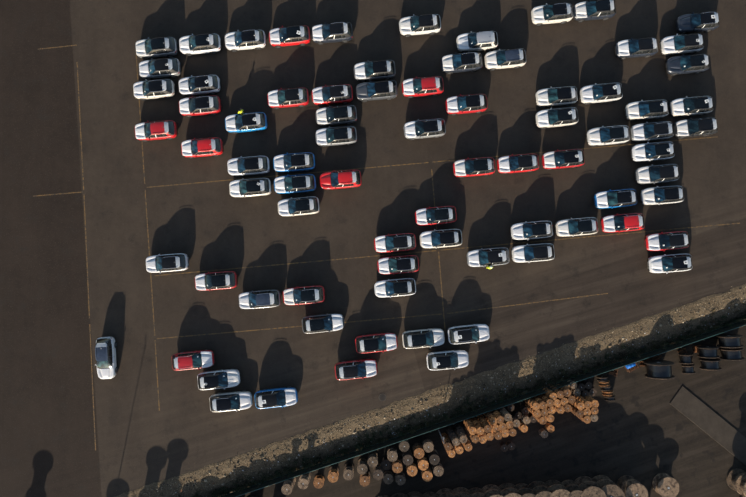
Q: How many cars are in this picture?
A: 79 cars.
